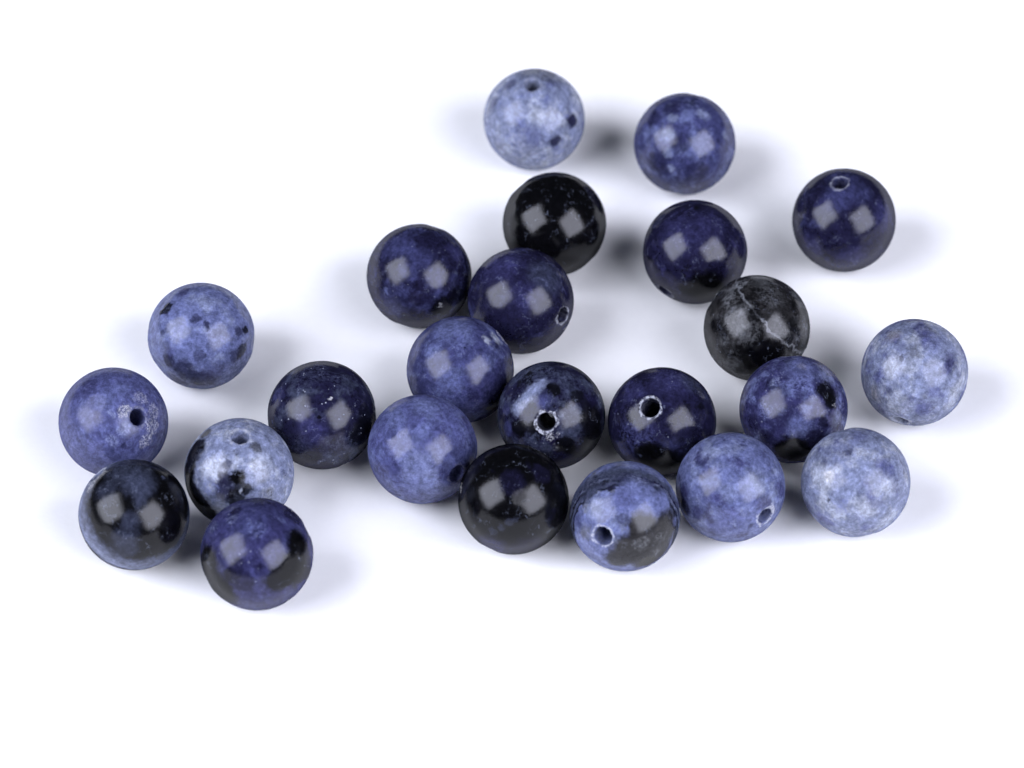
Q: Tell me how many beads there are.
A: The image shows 24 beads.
